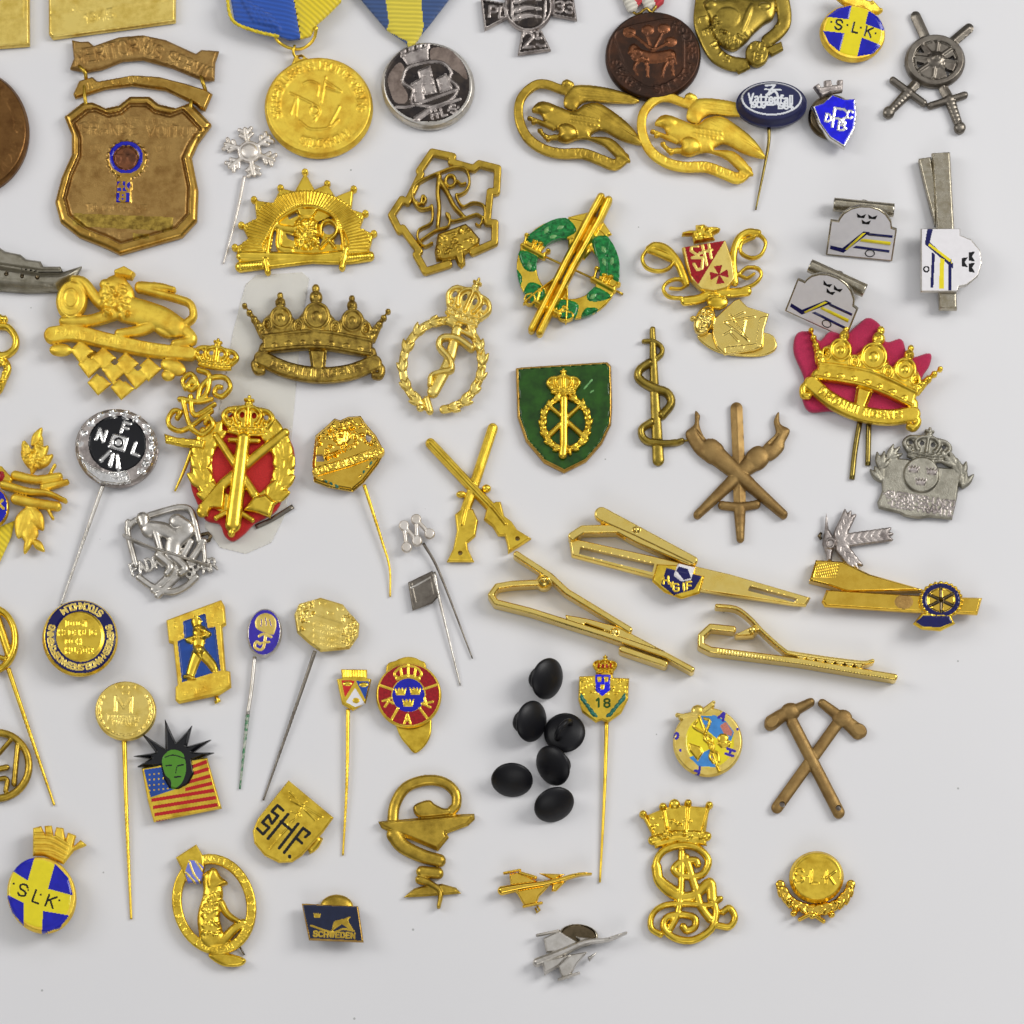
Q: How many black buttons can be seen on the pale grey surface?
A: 6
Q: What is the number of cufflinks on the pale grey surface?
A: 2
